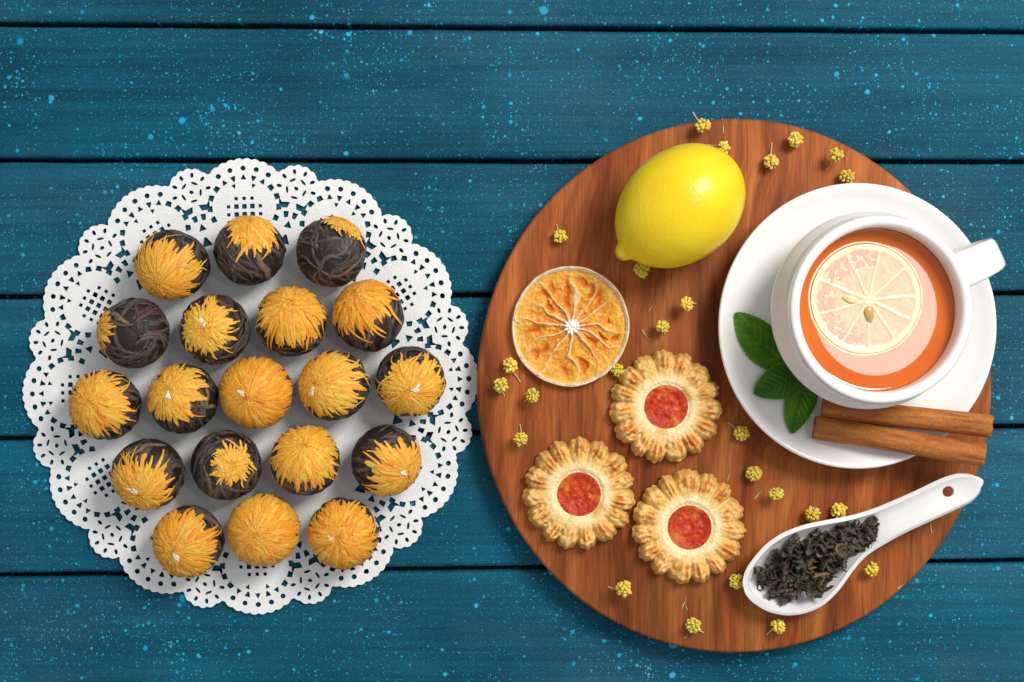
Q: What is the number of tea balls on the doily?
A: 19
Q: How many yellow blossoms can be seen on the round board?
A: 25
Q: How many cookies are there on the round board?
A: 3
